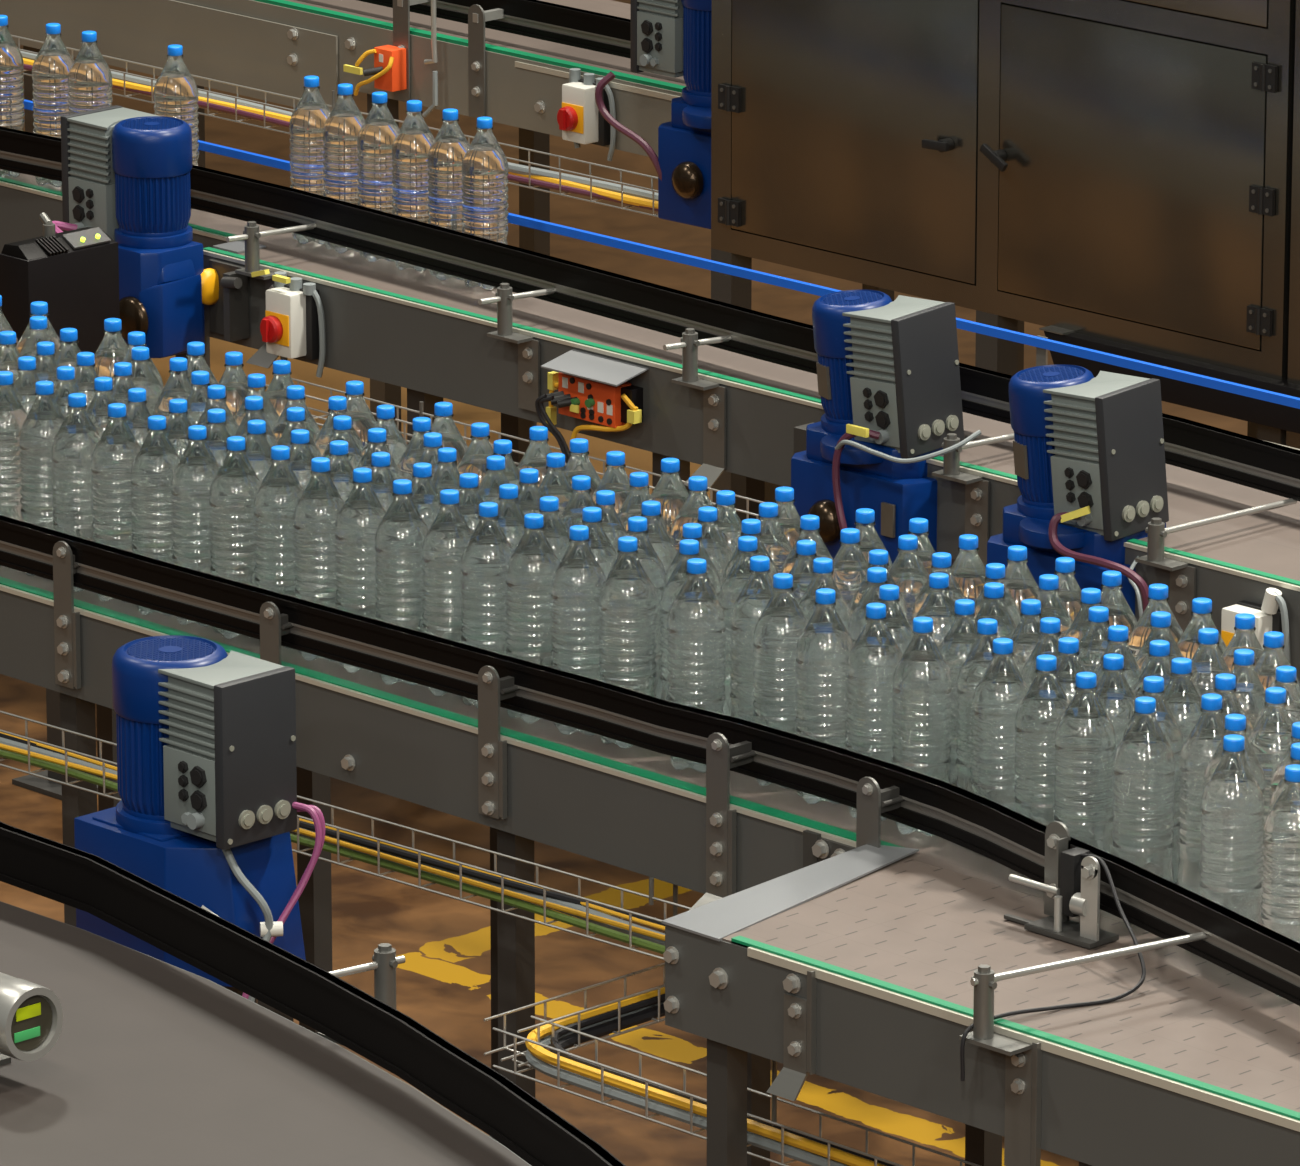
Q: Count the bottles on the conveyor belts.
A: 151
